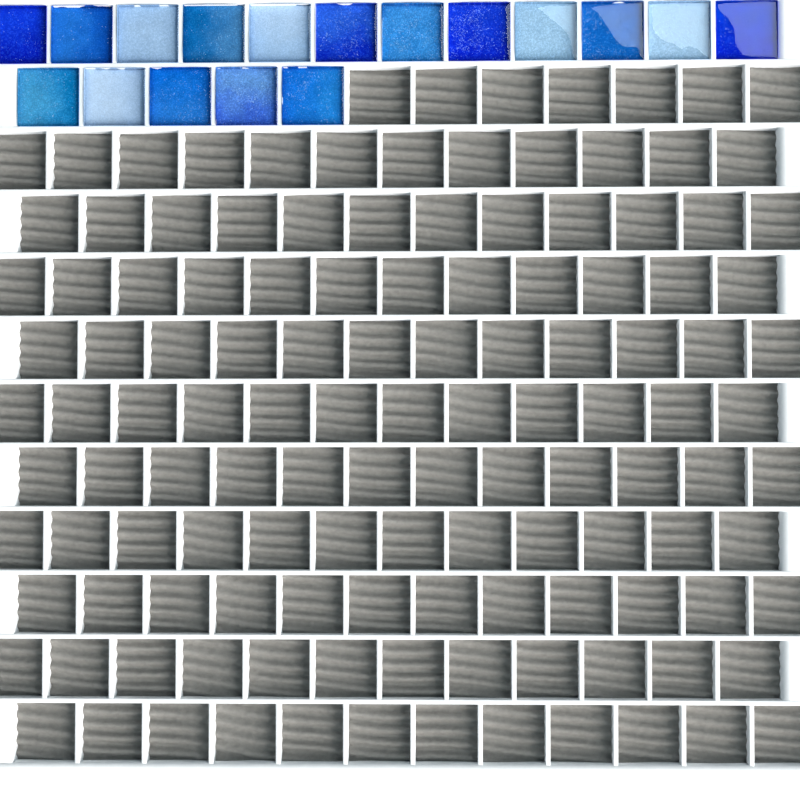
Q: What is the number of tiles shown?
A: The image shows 17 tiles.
